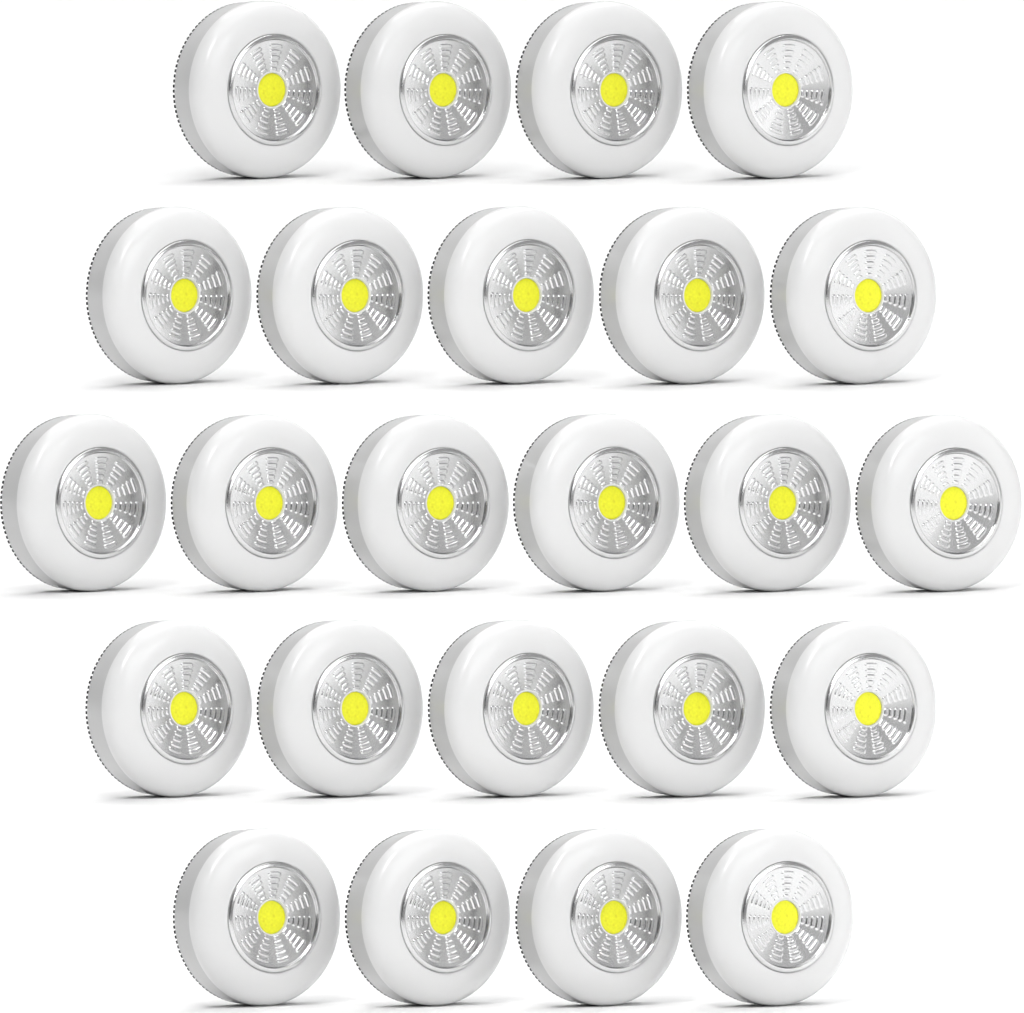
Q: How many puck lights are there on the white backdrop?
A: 24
